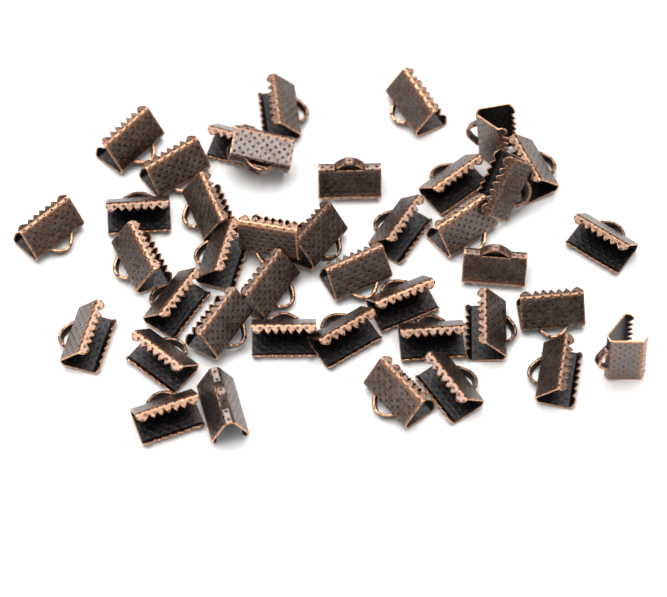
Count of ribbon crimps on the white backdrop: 40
